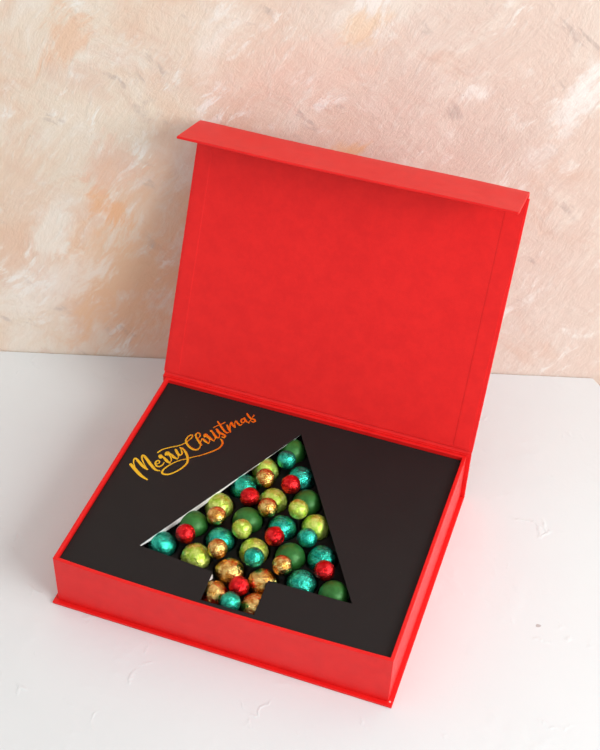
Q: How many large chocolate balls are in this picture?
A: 23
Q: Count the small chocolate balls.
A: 17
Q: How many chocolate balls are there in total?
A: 40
